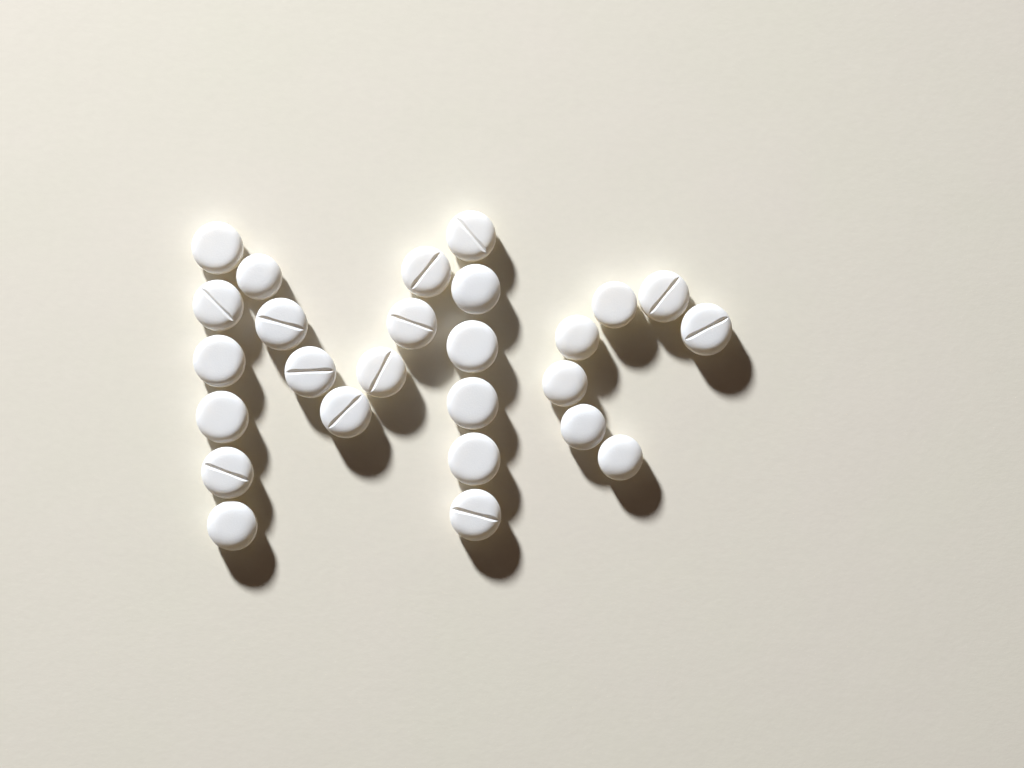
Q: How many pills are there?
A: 26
